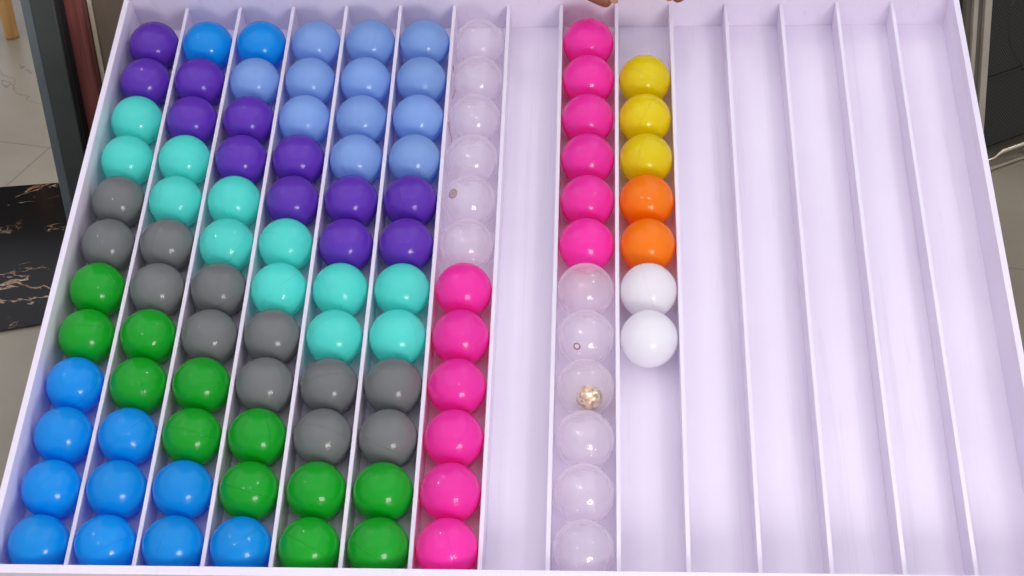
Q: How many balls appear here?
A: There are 103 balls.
